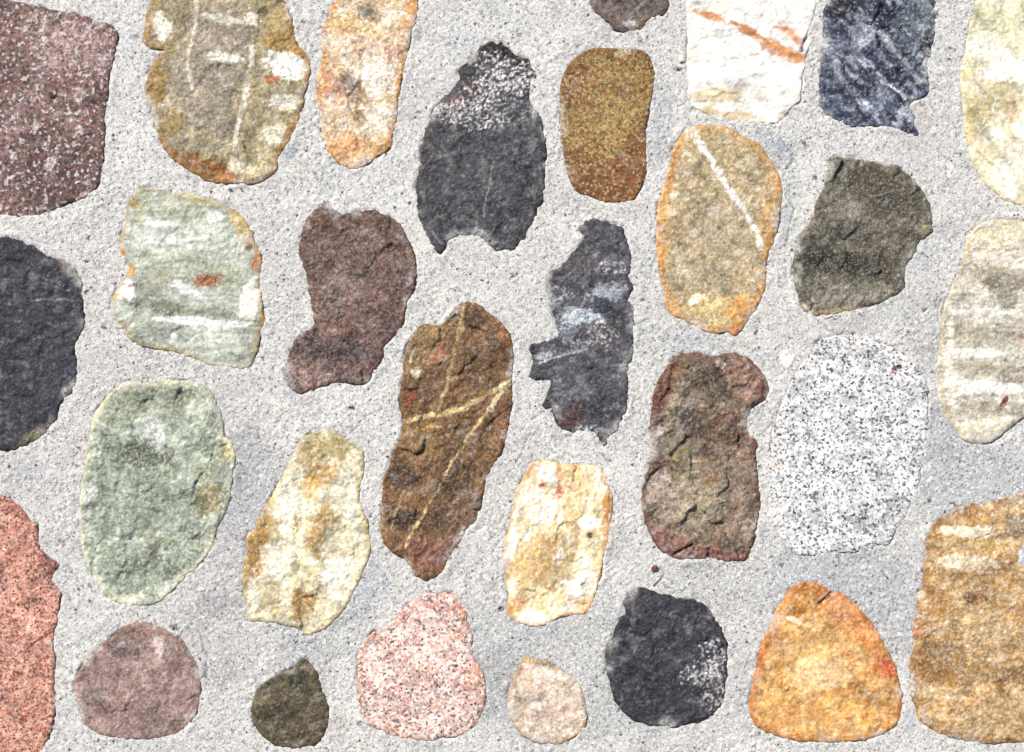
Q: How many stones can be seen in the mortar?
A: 30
